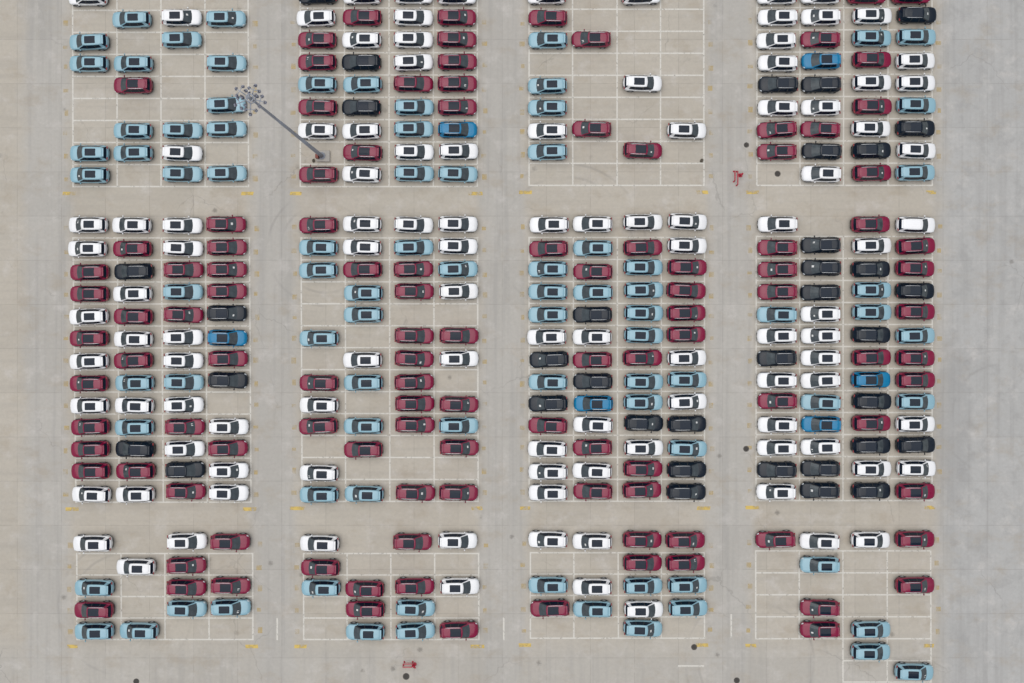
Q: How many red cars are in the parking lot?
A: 112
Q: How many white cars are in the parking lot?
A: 109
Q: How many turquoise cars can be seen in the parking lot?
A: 85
